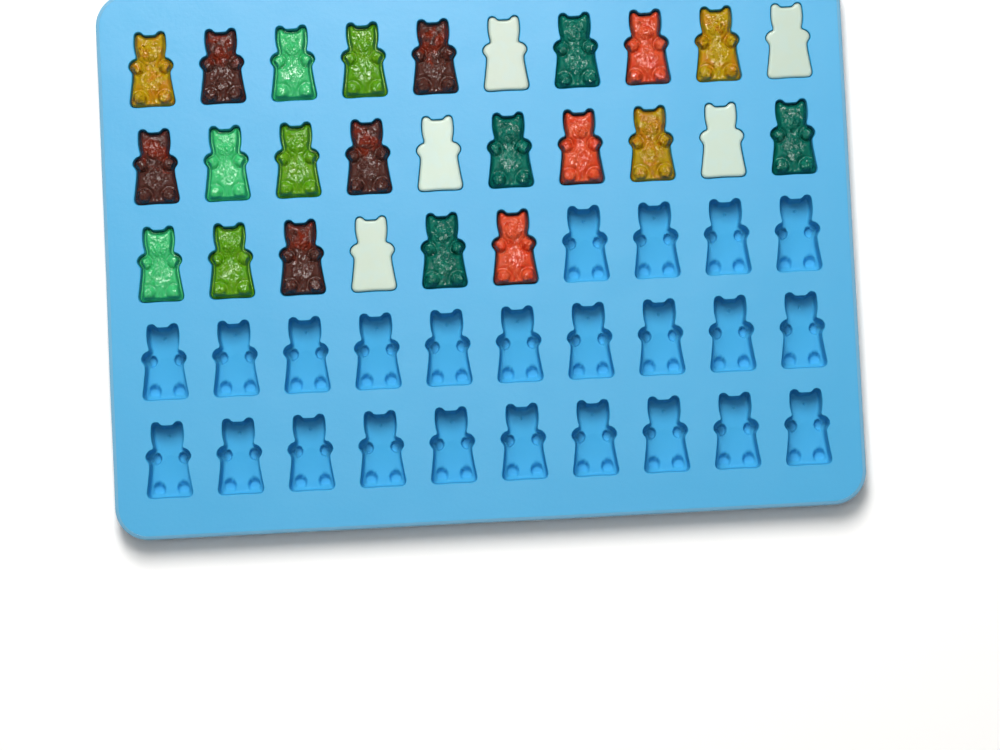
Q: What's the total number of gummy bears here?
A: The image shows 26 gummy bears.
